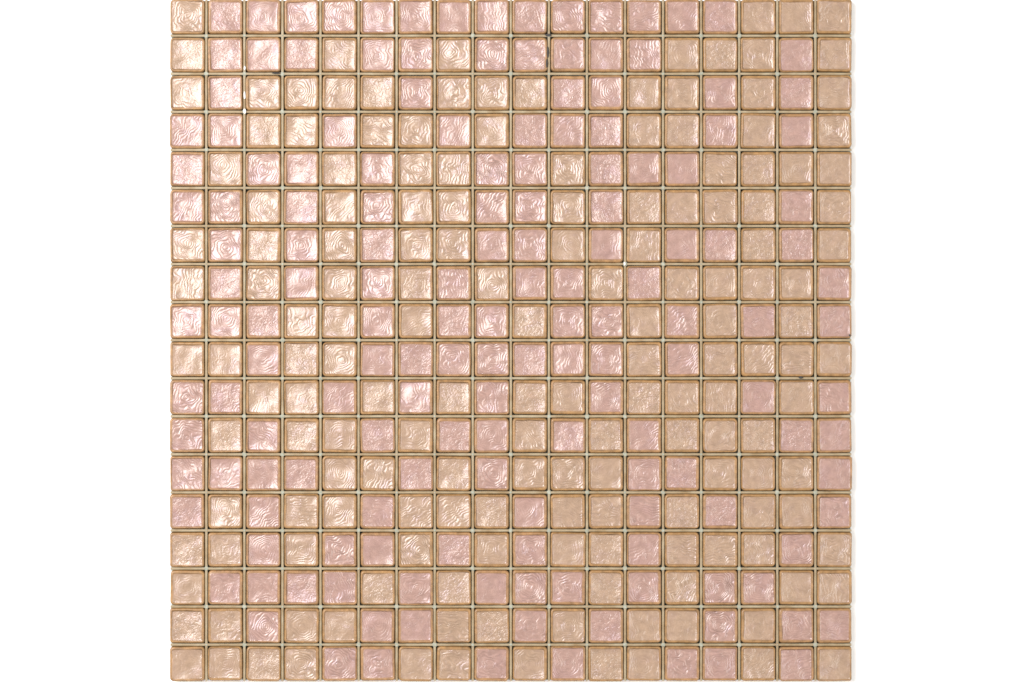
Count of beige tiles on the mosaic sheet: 164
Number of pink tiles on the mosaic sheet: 160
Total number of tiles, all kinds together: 324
